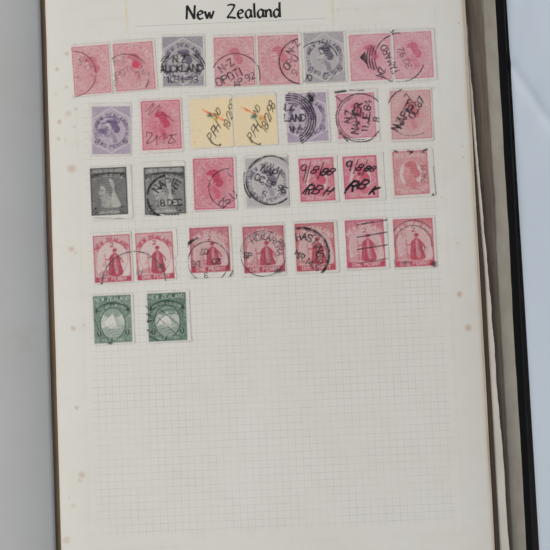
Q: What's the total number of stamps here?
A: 31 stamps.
